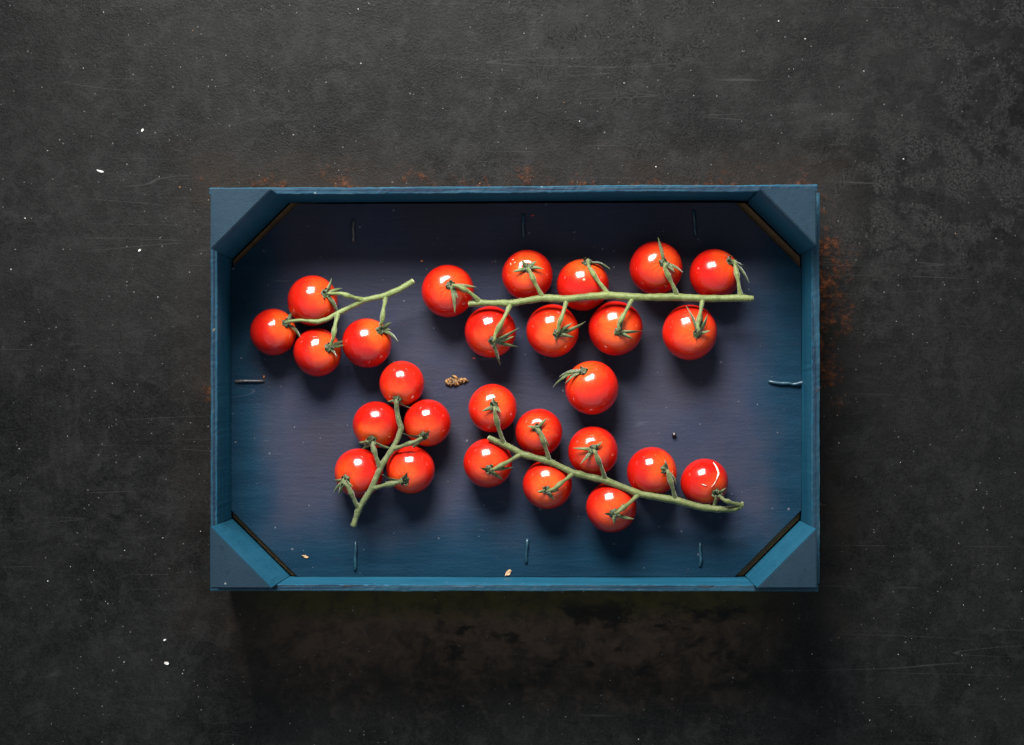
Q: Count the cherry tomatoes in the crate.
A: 27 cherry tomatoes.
